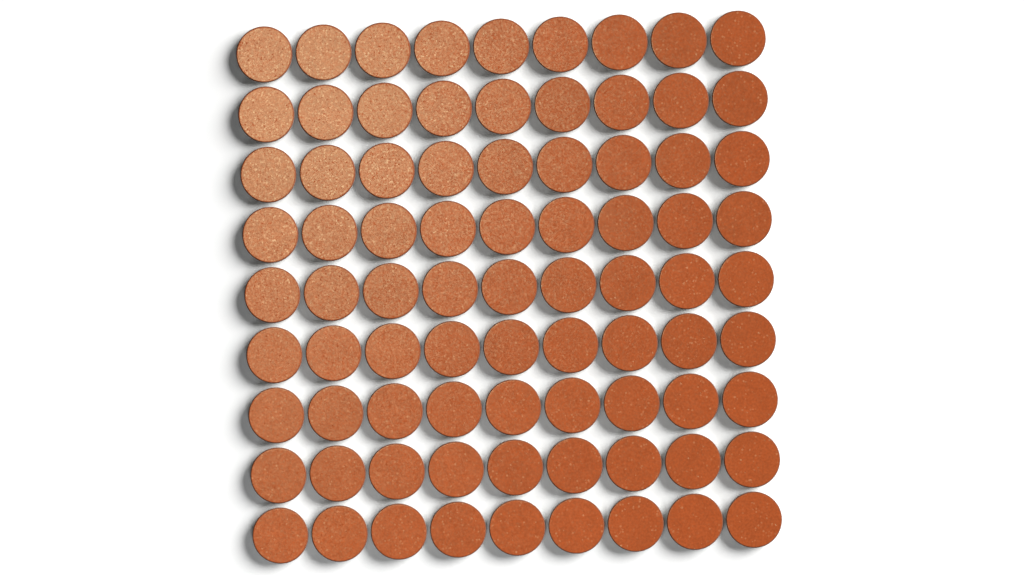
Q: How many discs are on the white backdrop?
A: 81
